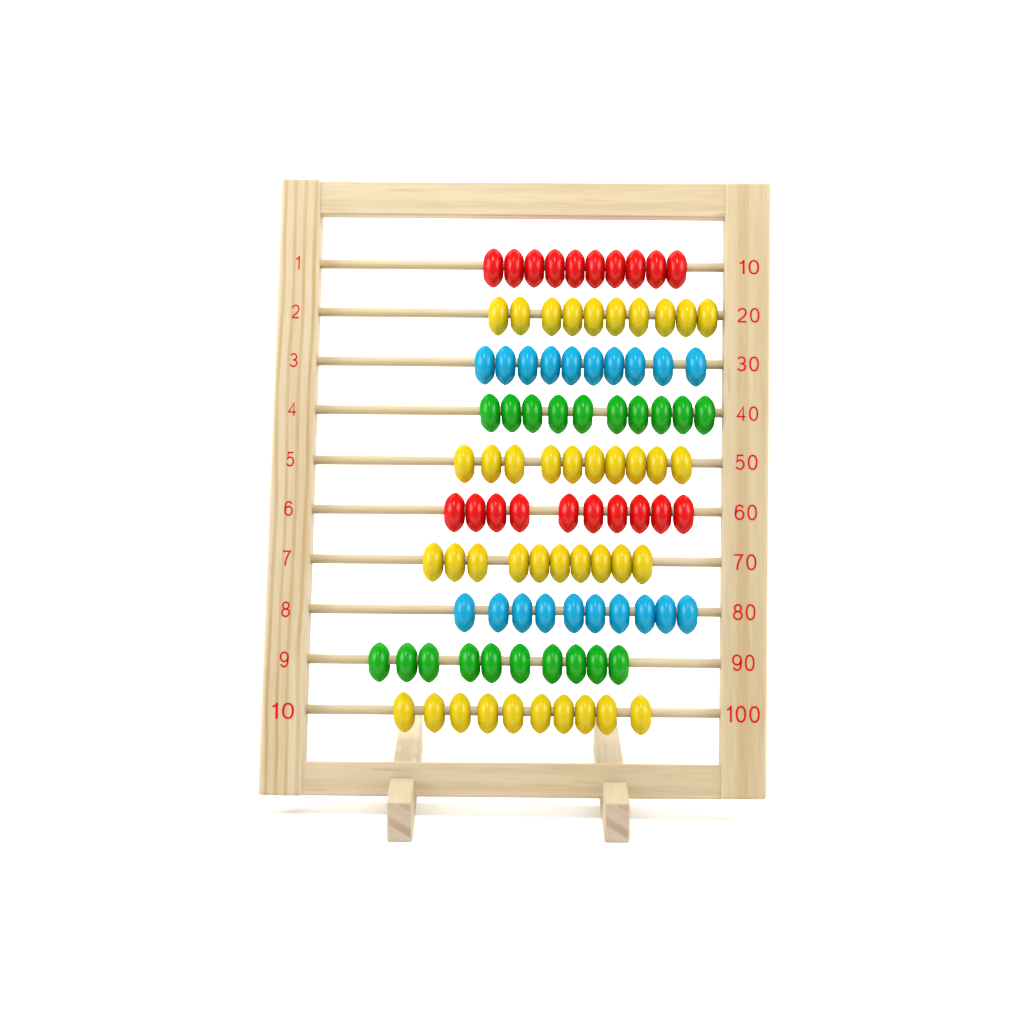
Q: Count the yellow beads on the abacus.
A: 40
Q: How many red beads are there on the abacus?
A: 20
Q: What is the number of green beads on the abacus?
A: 20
